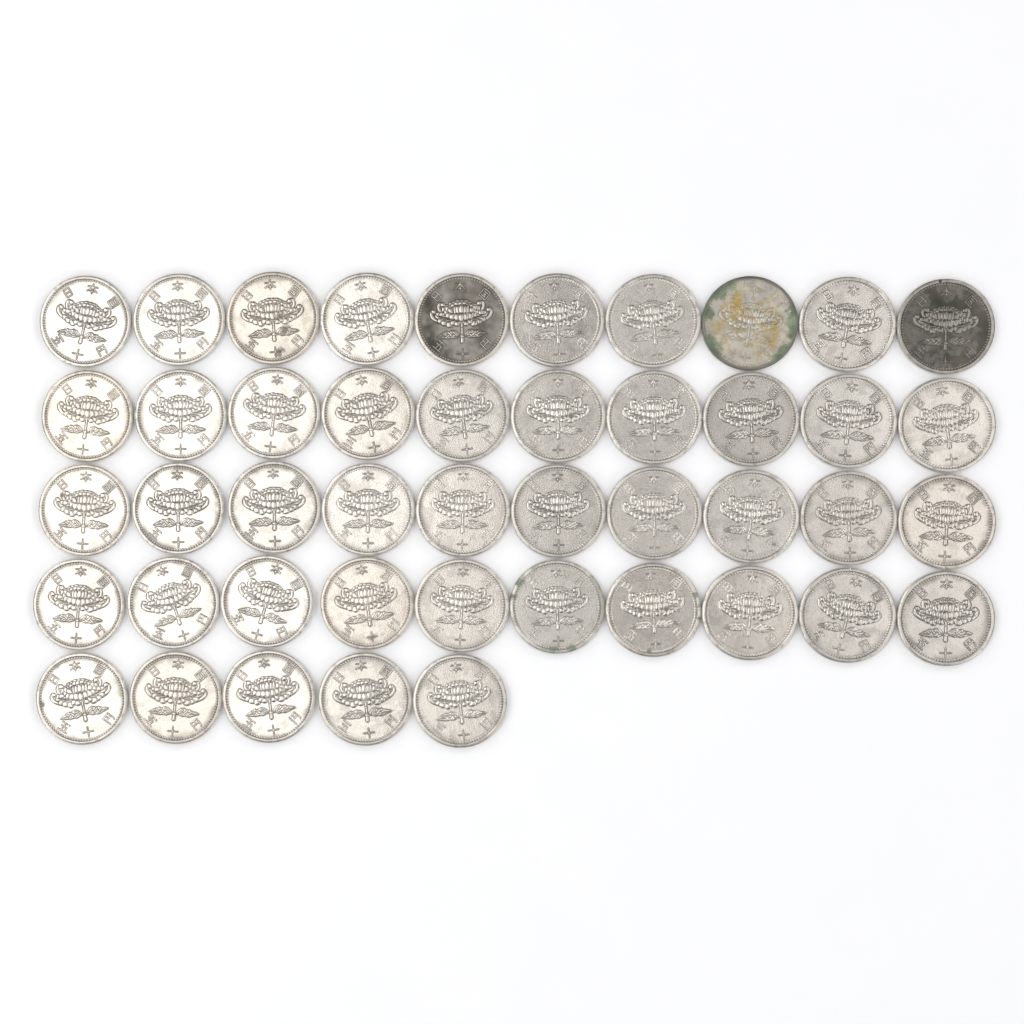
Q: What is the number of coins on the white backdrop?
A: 45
